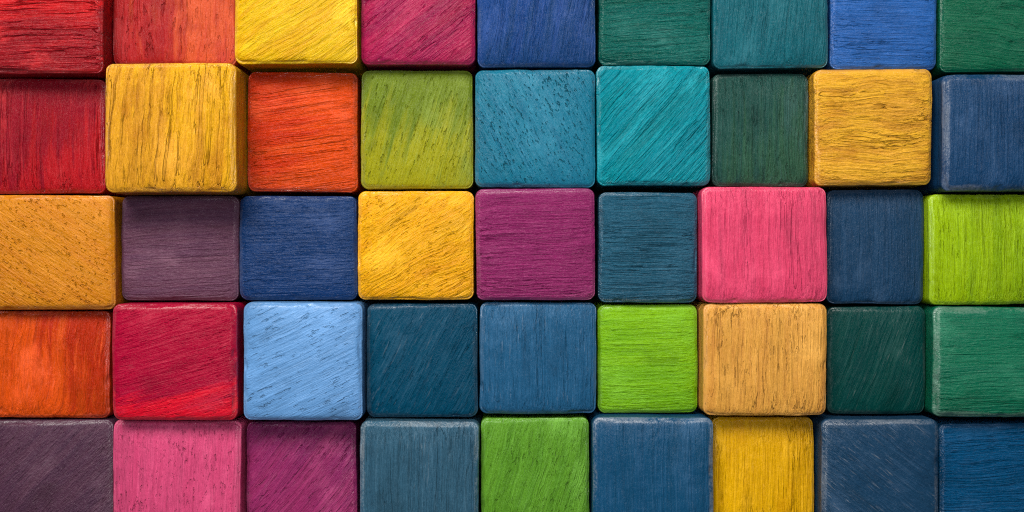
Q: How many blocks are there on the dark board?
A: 45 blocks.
